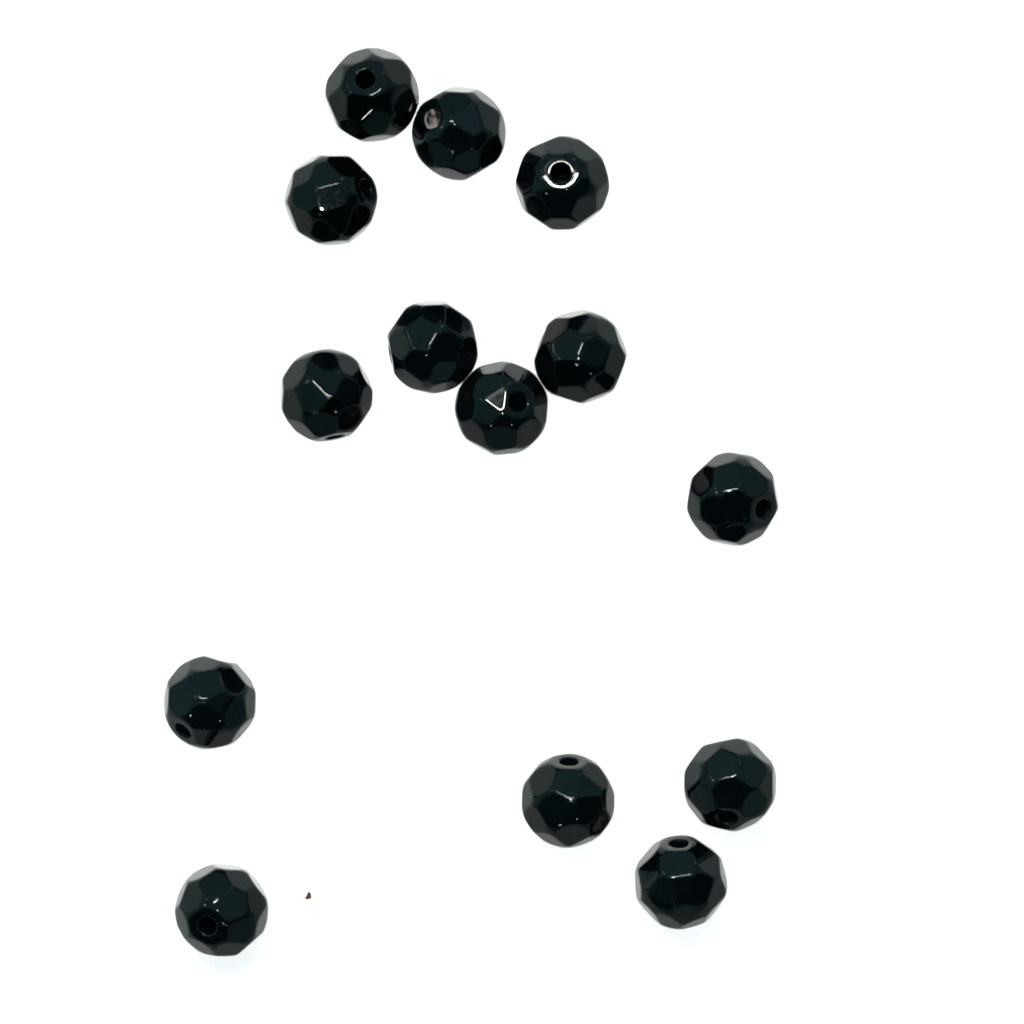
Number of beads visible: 14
